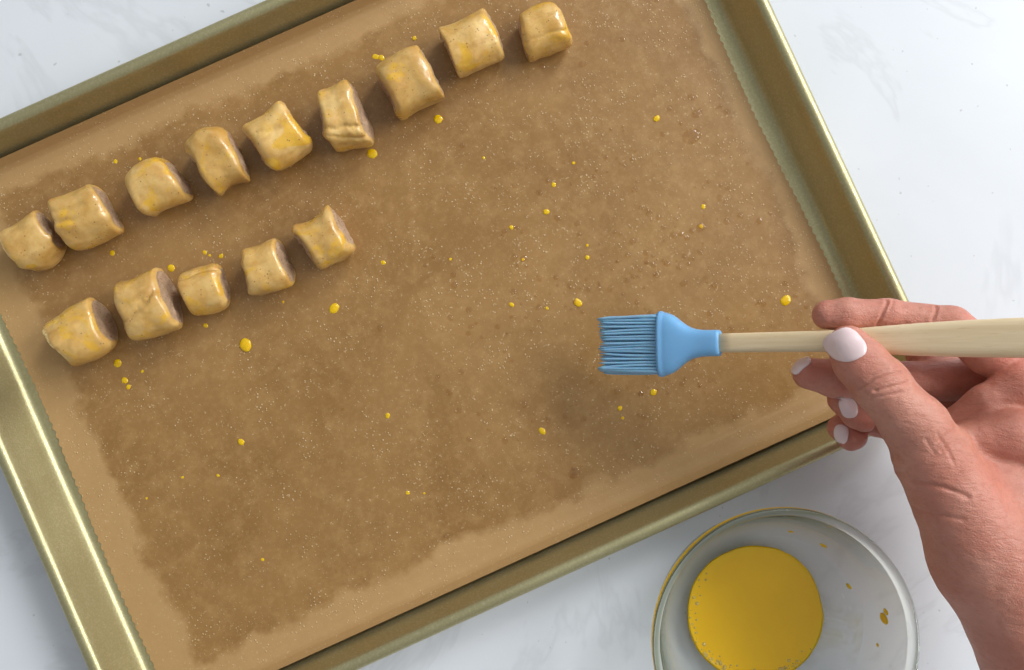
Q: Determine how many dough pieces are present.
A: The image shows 14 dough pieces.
